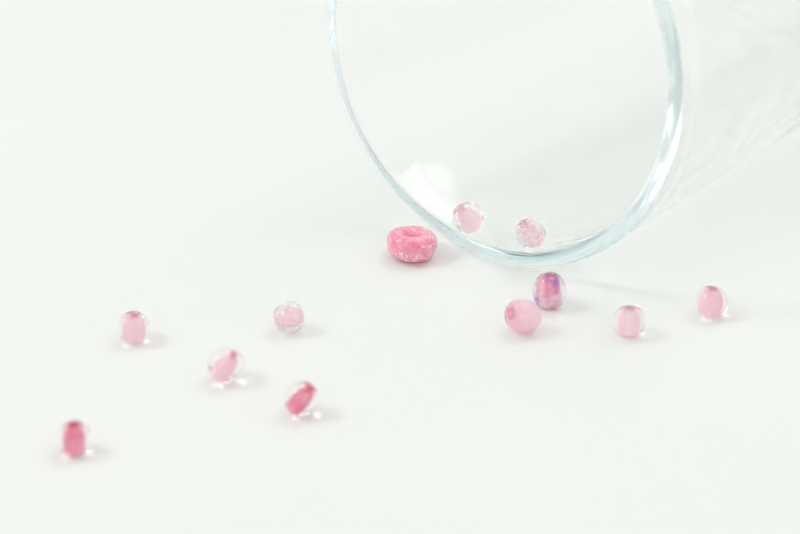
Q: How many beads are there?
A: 12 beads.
